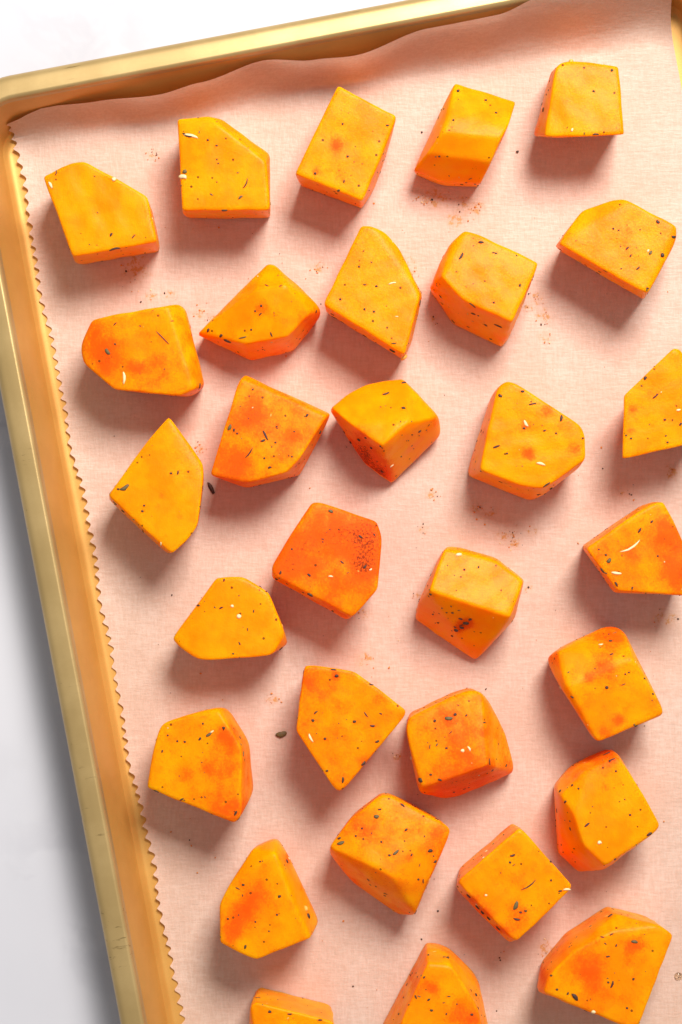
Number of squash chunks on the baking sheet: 30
